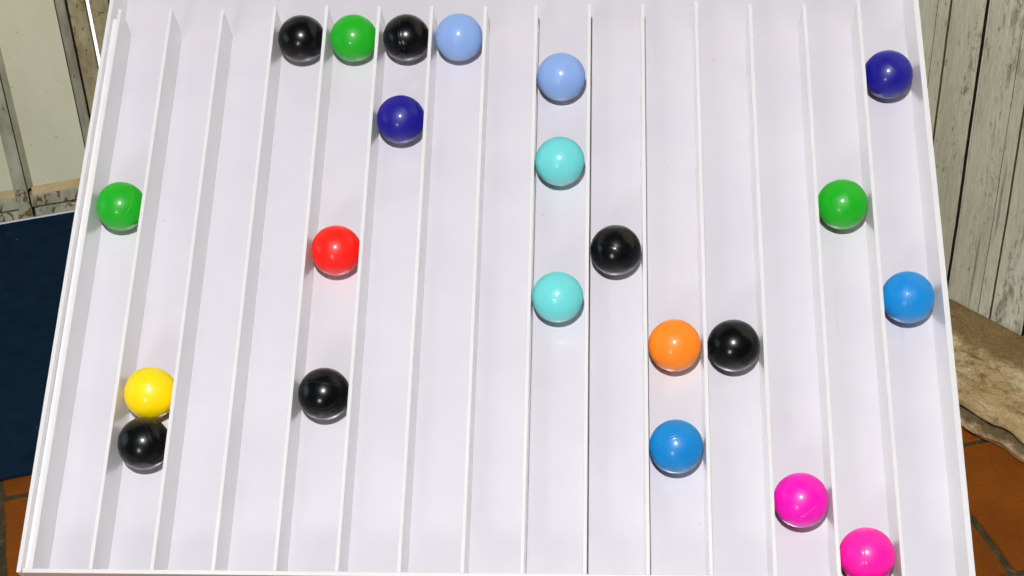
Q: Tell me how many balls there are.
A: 22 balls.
